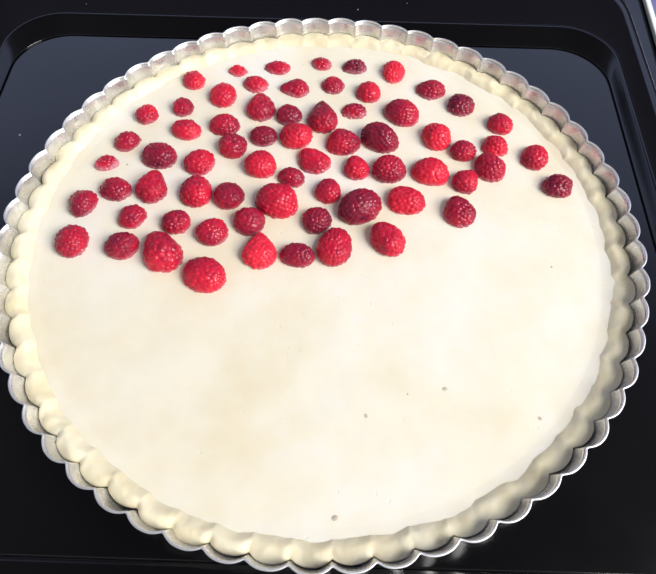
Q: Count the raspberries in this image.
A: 68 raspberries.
